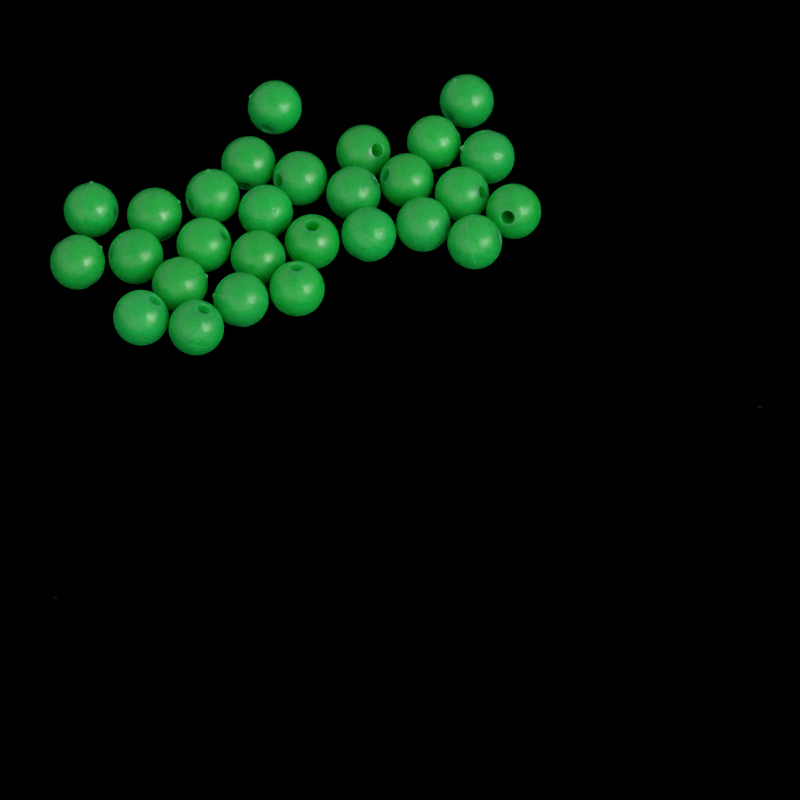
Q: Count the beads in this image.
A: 28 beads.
